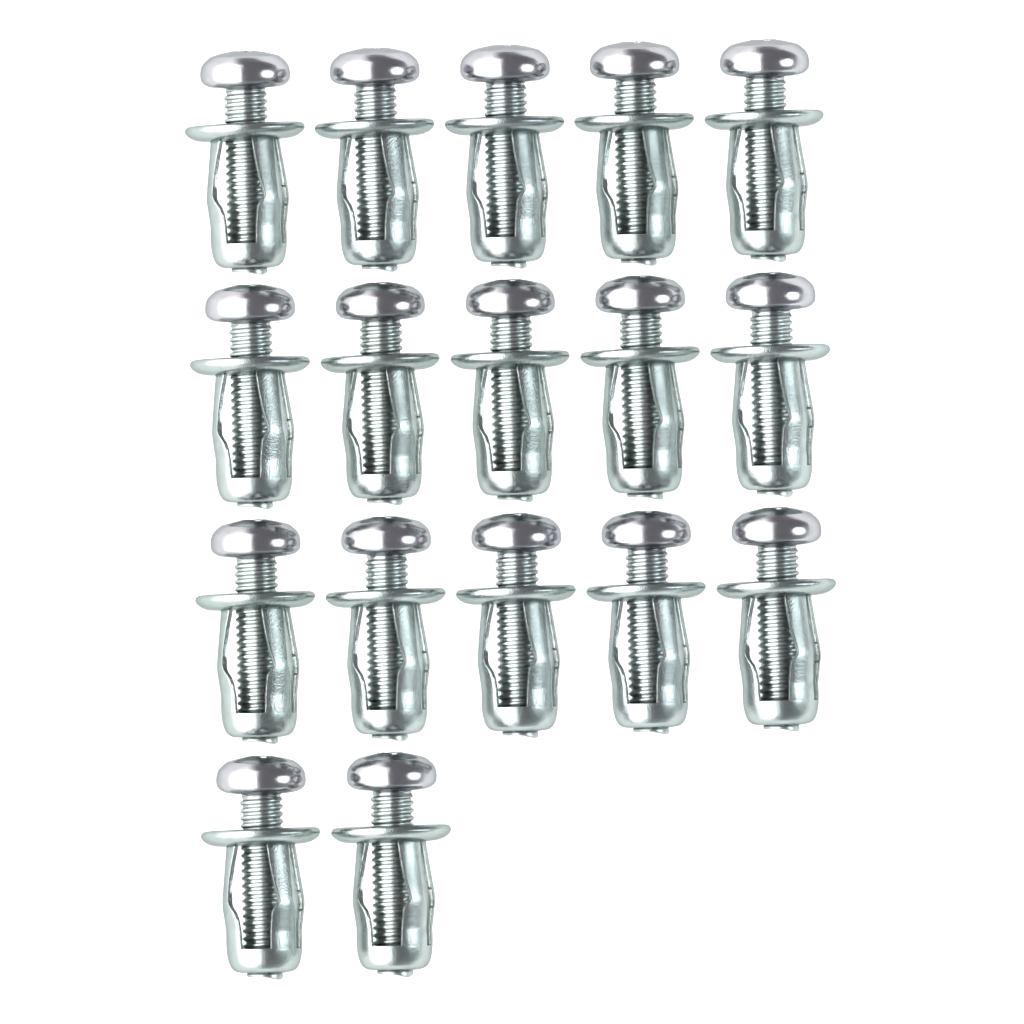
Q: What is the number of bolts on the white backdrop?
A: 17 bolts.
